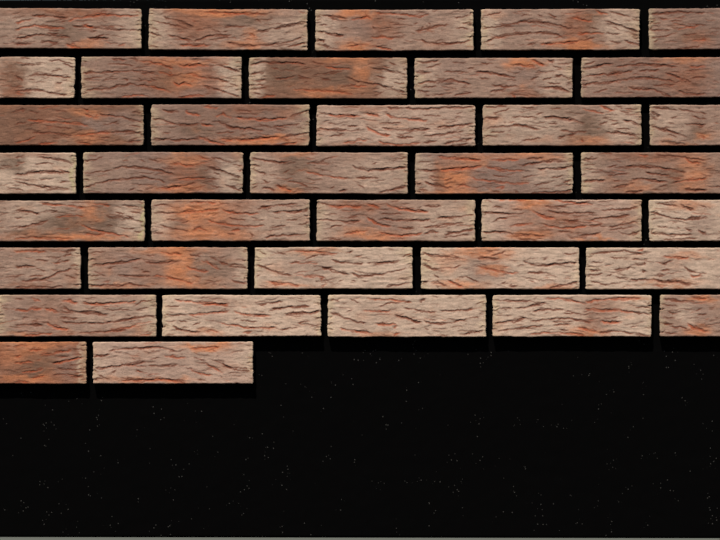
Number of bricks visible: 37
